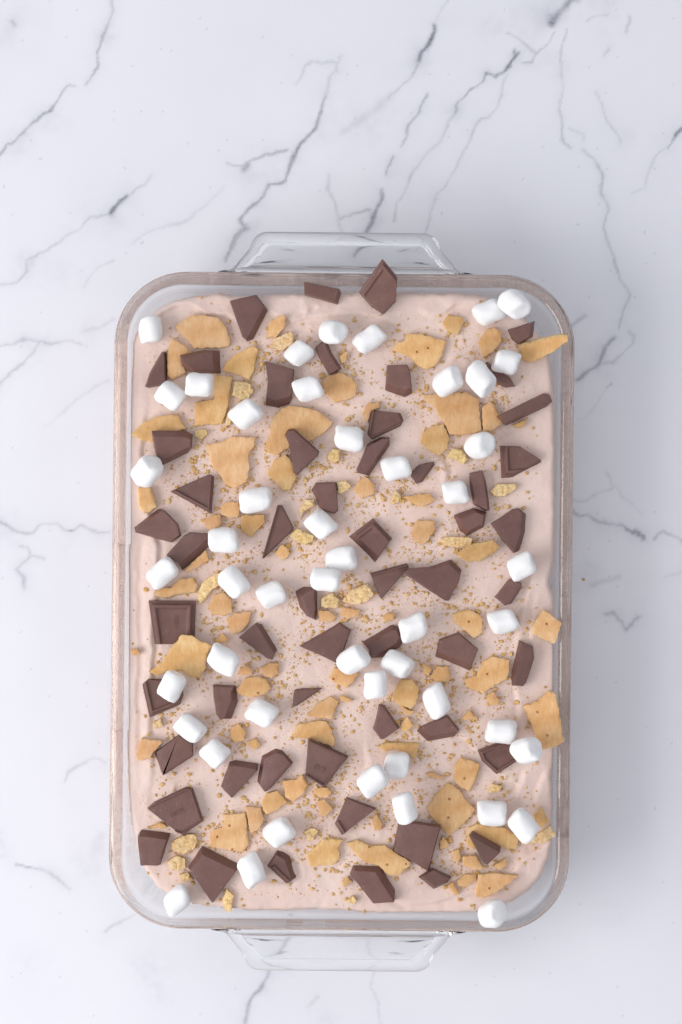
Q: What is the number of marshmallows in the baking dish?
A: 49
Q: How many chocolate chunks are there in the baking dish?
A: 55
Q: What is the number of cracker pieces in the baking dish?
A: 108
